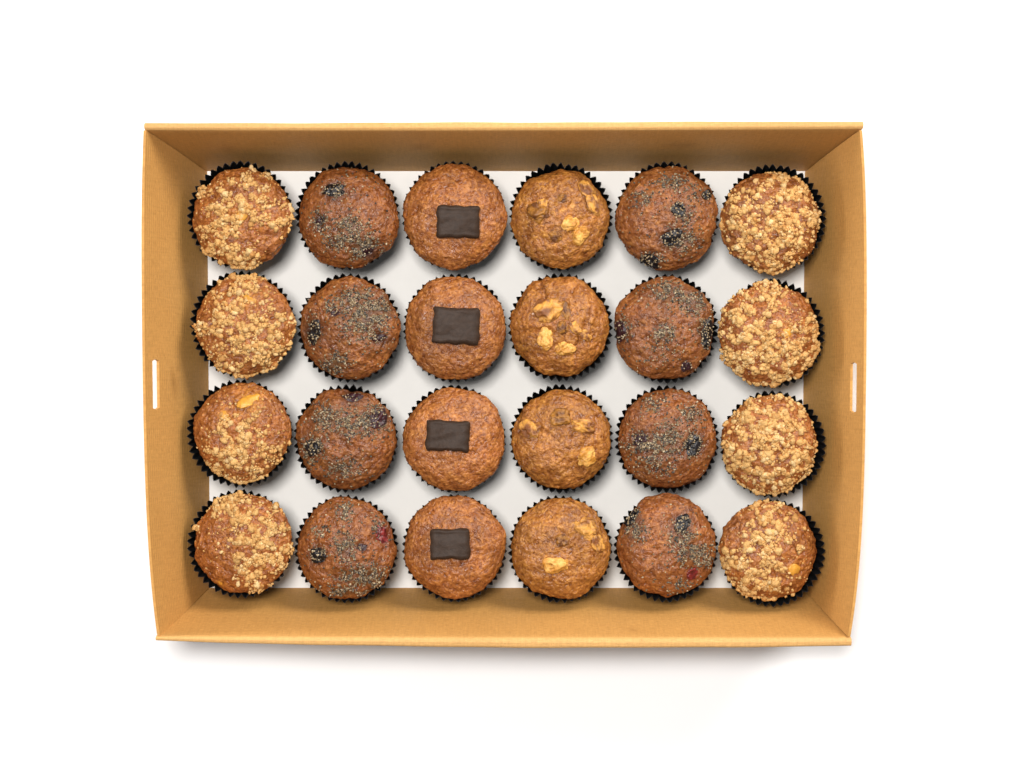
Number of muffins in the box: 24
